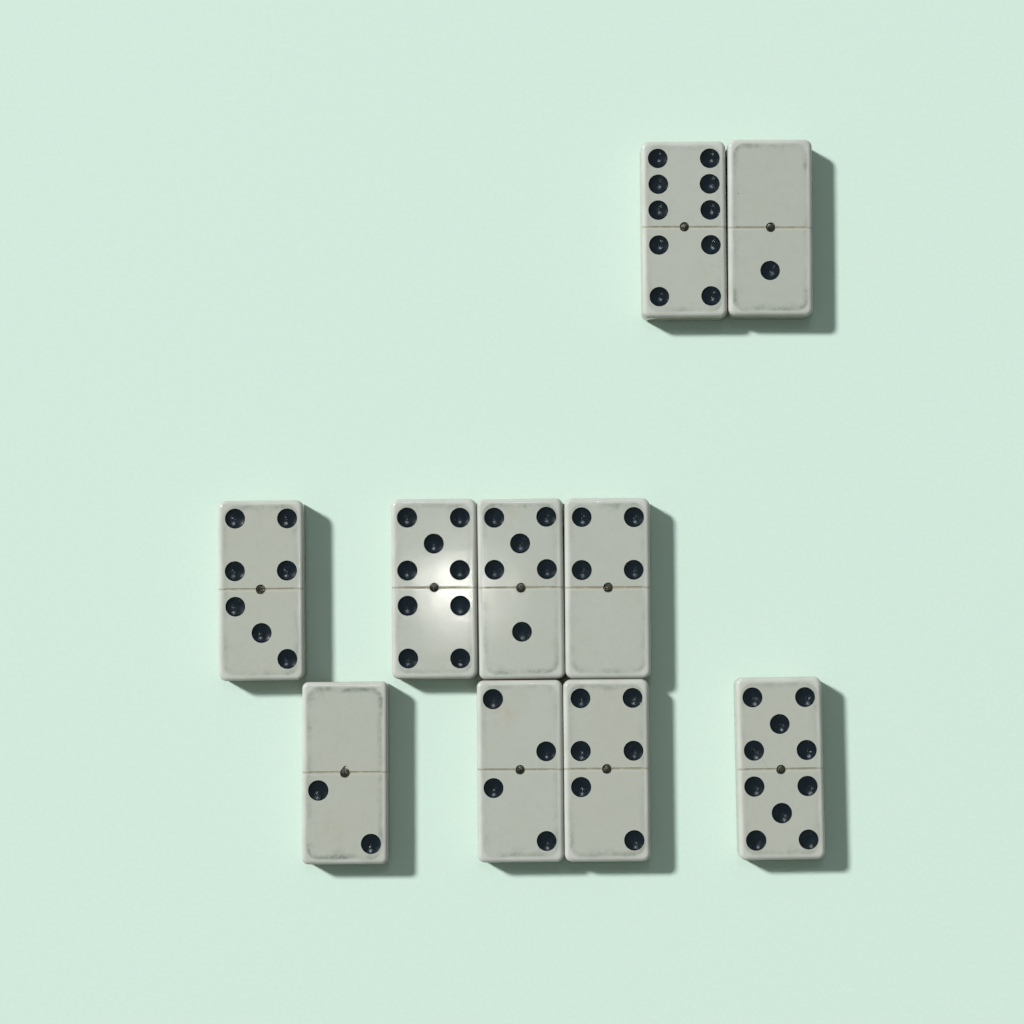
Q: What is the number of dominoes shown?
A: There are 10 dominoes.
